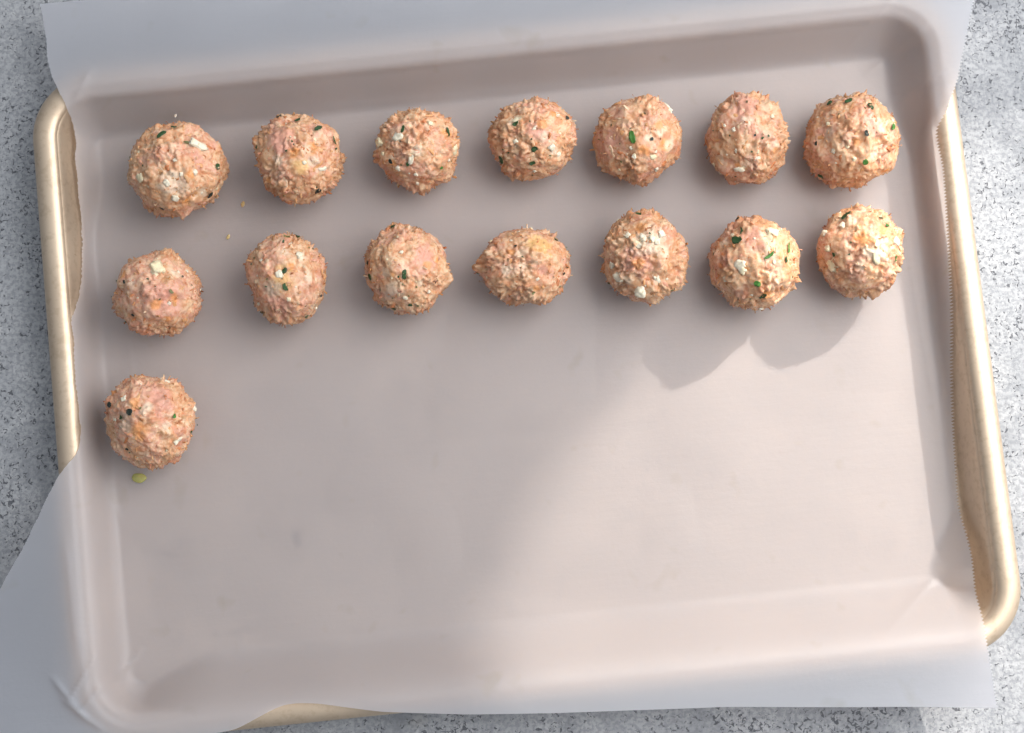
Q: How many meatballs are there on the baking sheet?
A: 15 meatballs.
